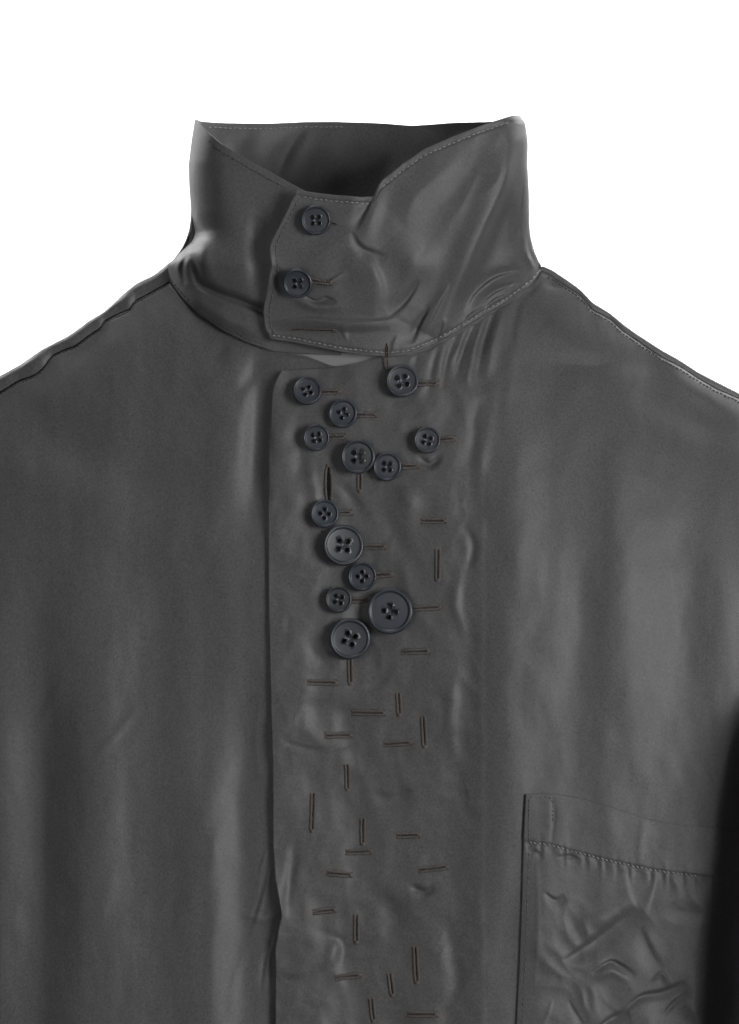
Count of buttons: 15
